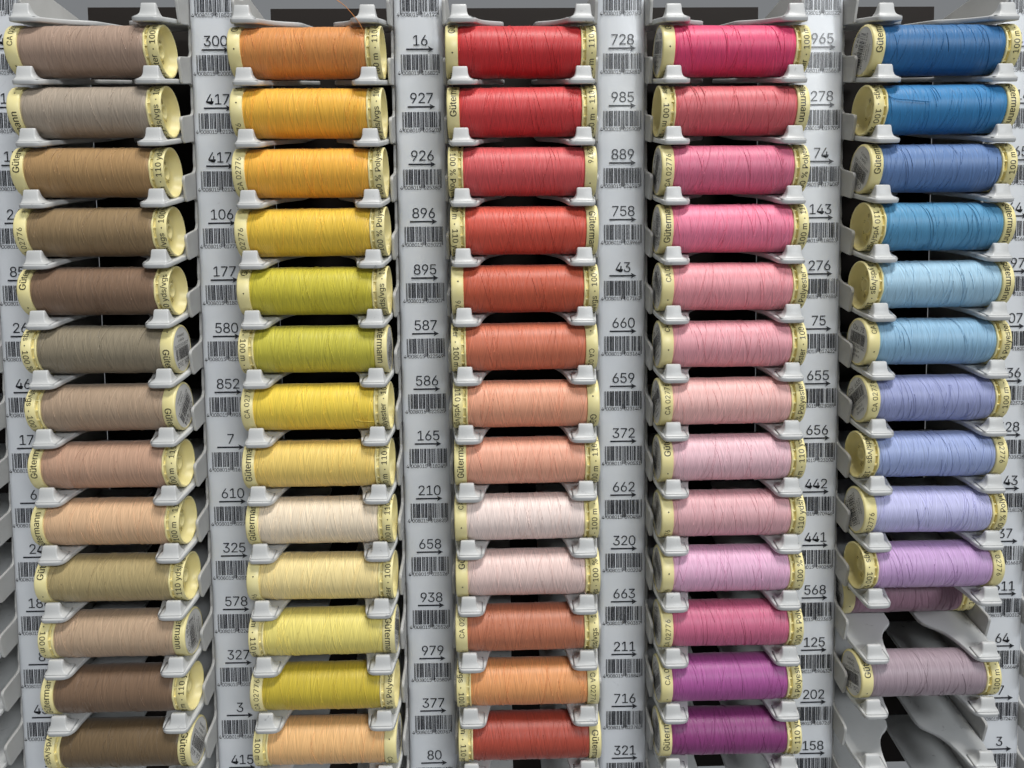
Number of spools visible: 64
